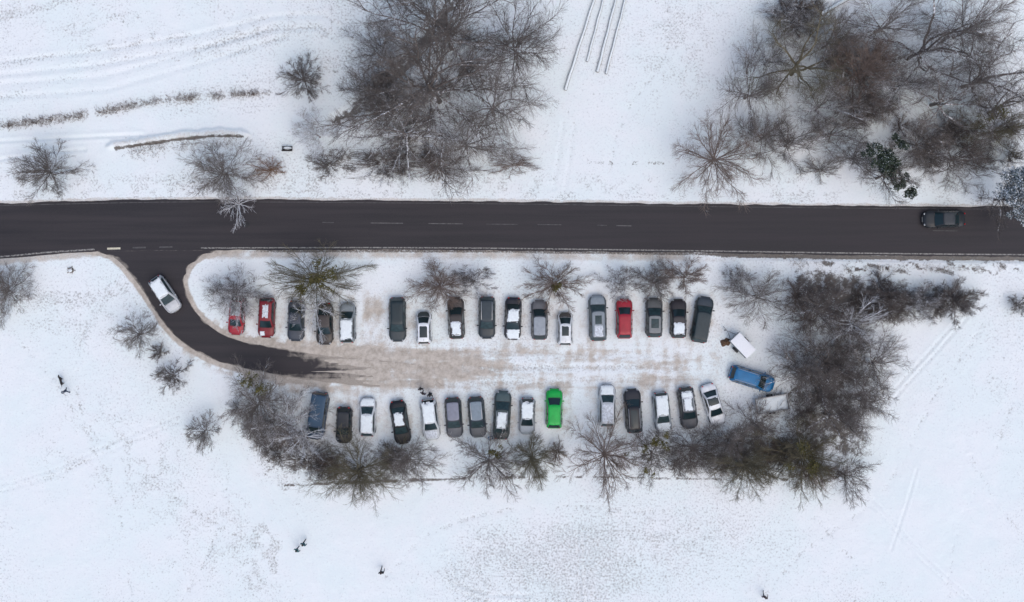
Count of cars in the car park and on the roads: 35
